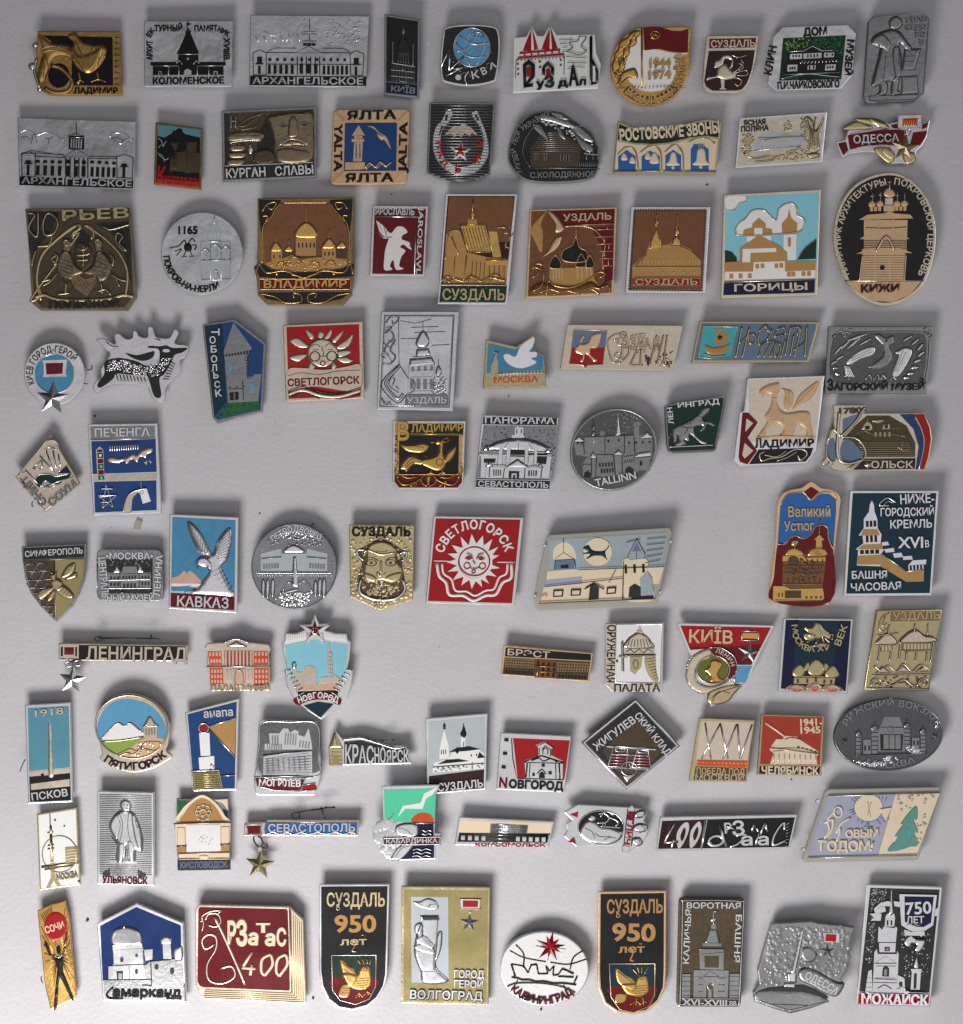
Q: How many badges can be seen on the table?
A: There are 92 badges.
